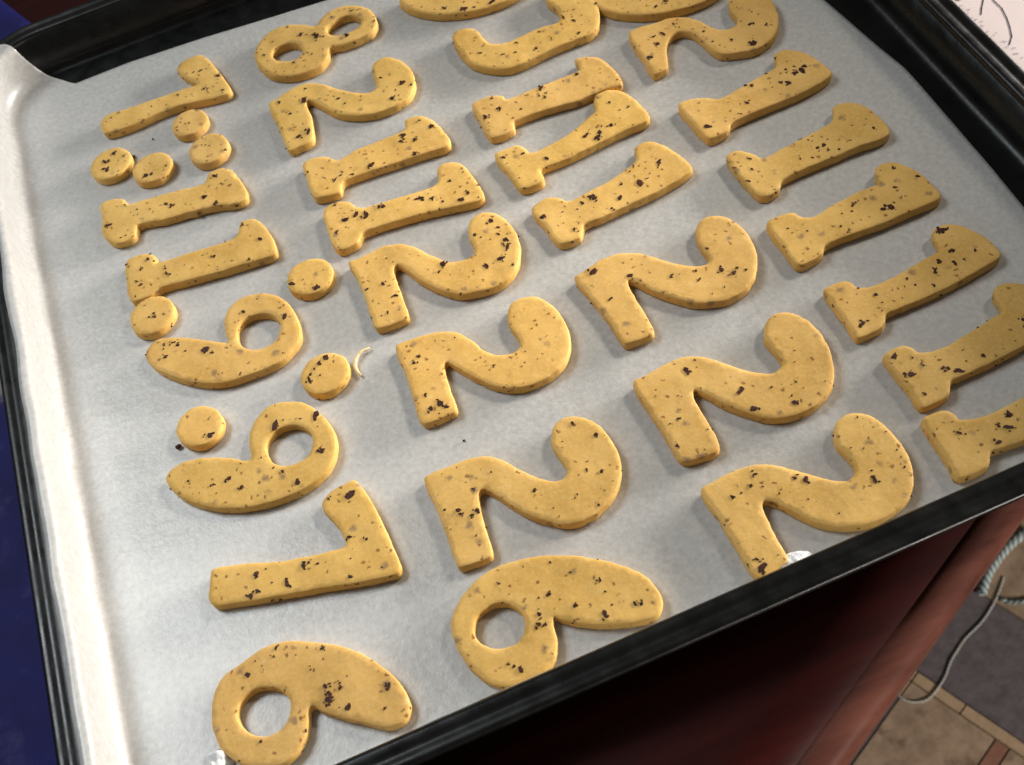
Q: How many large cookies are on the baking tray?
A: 31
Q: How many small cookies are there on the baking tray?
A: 8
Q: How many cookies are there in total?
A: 39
